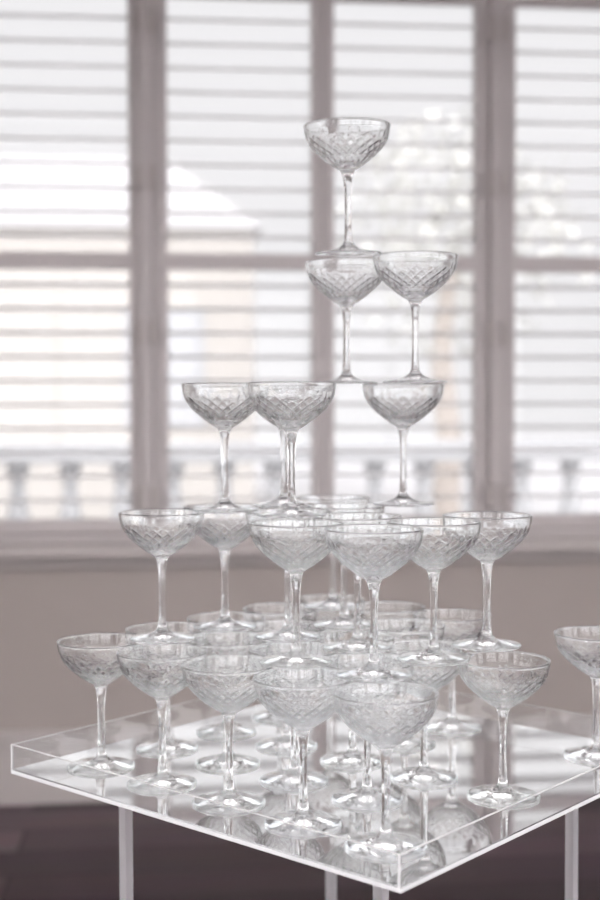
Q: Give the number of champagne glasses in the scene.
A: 37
